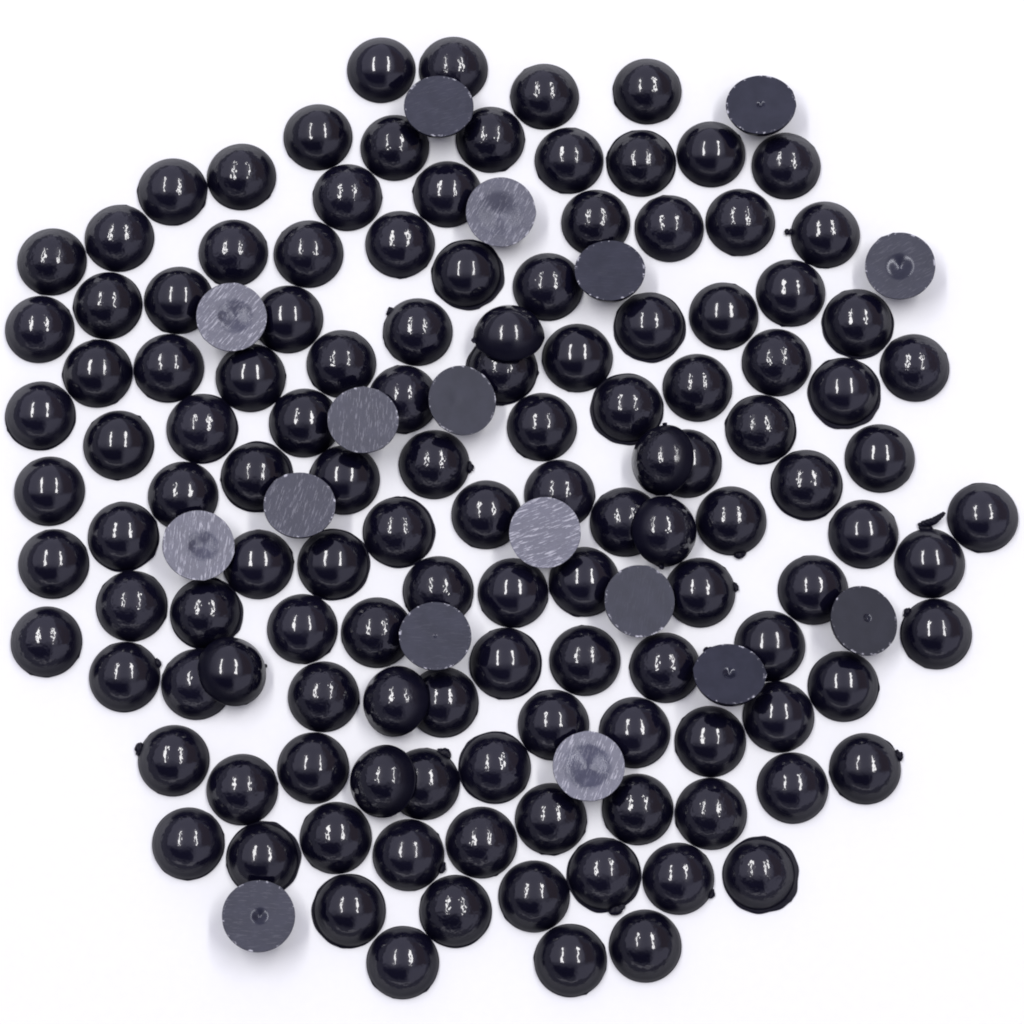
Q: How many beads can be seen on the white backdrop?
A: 144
